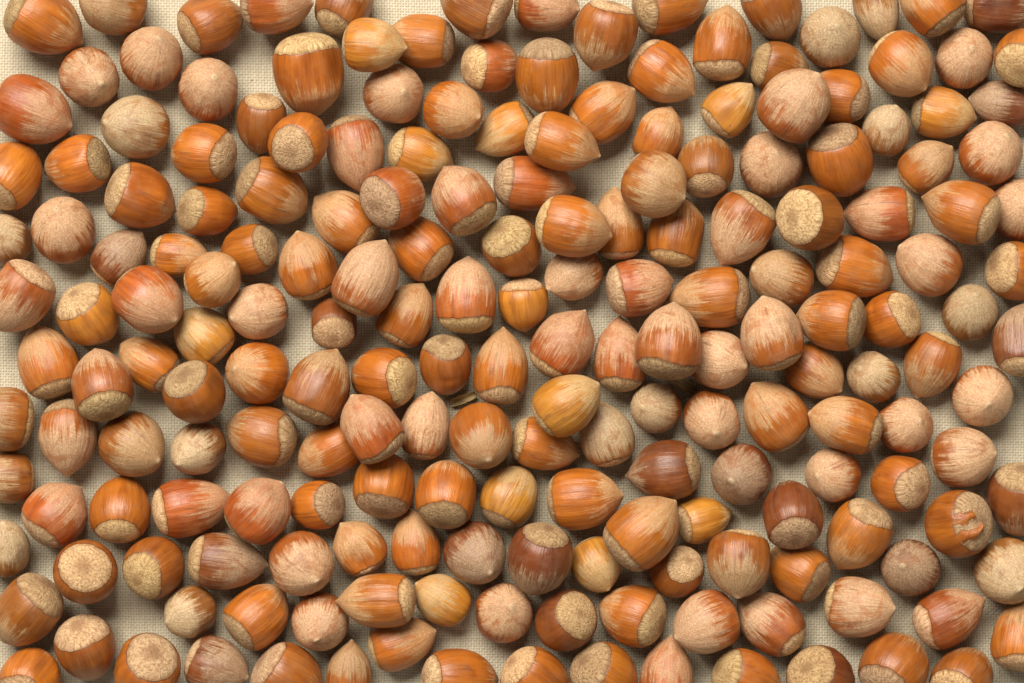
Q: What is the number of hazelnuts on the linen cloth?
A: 200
